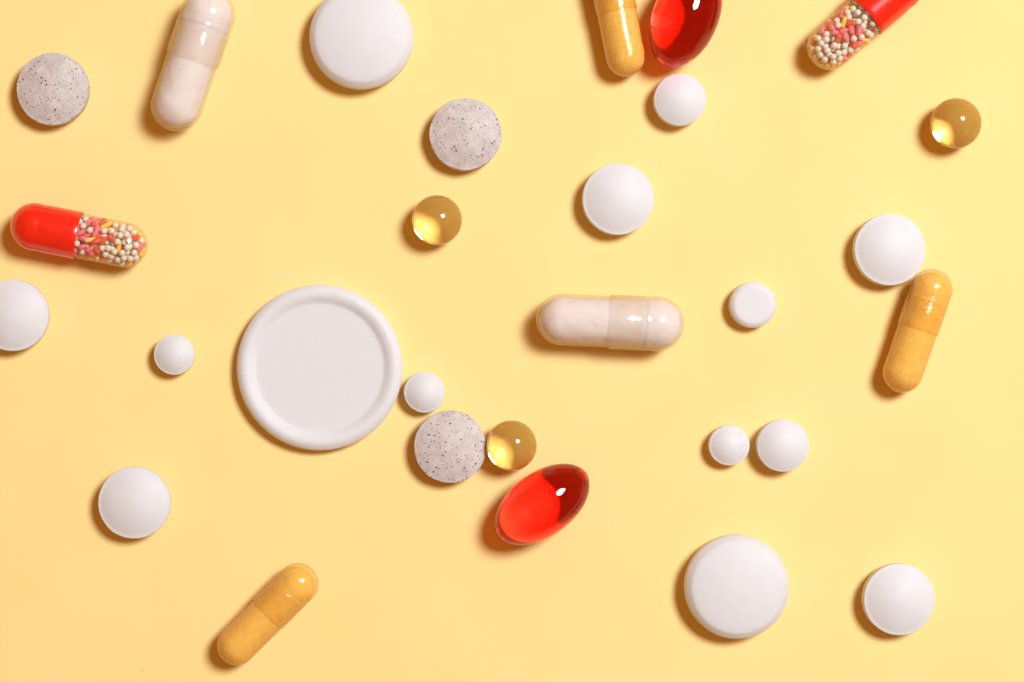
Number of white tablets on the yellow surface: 14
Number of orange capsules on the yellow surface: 3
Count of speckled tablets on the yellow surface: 3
